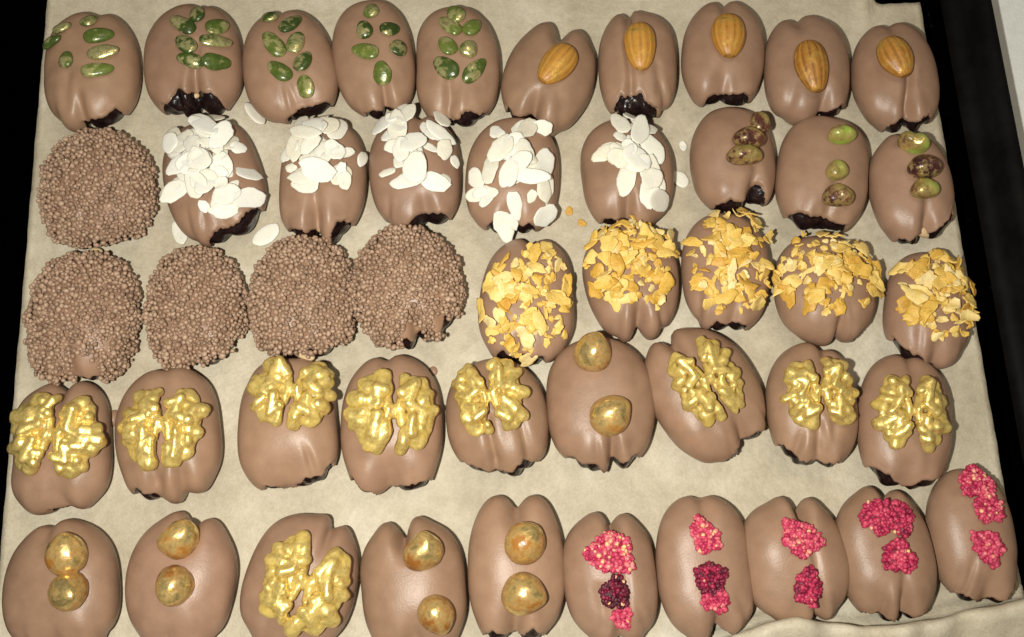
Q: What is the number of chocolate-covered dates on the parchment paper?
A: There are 47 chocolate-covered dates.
